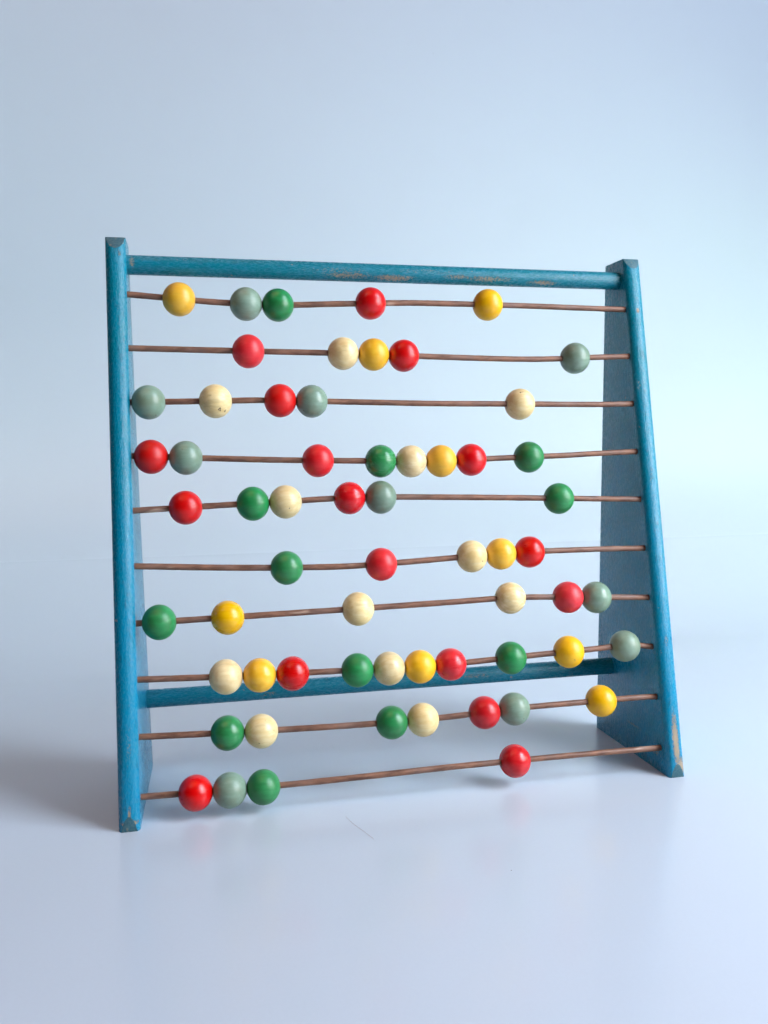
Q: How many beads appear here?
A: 61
